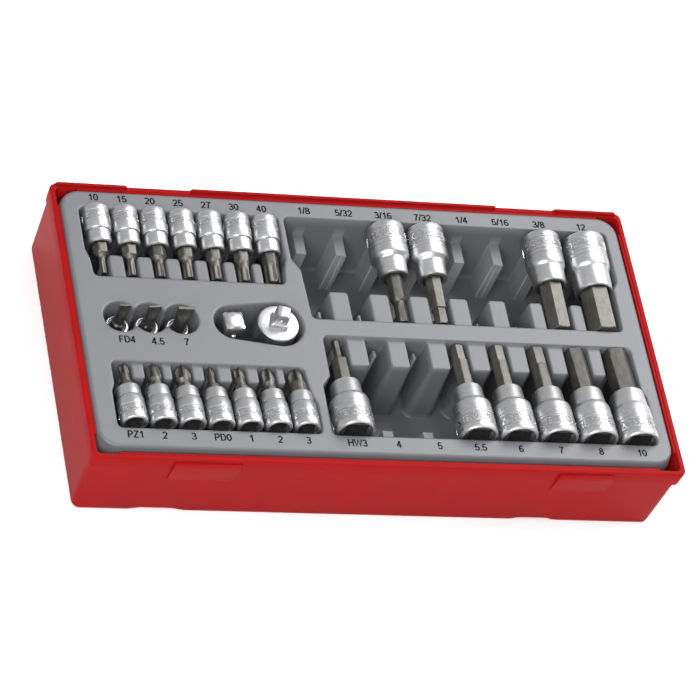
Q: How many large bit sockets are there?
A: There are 10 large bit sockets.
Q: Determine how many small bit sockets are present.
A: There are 17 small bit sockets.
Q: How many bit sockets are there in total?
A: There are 27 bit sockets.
